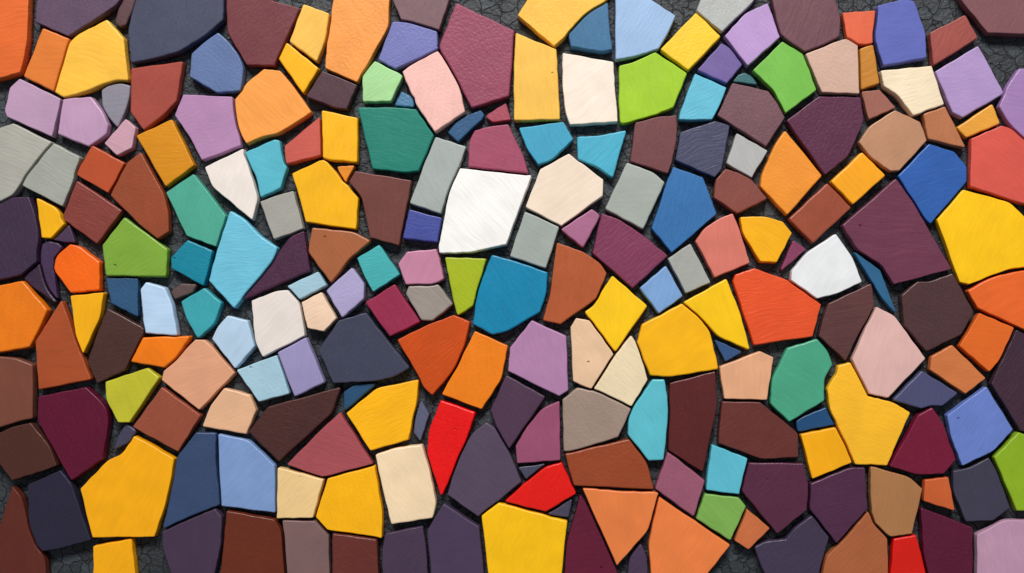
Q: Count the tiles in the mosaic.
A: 200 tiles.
